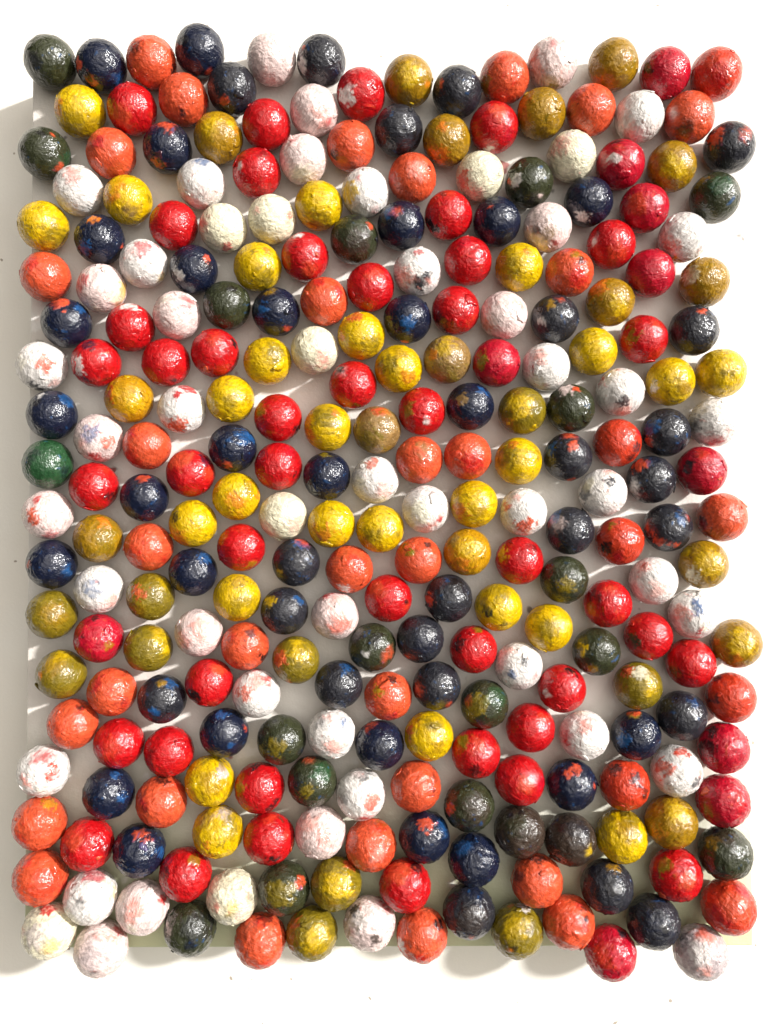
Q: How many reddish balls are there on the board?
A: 90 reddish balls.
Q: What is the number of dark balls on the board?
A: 69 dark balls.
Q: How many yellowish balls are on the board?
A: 53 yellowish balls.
